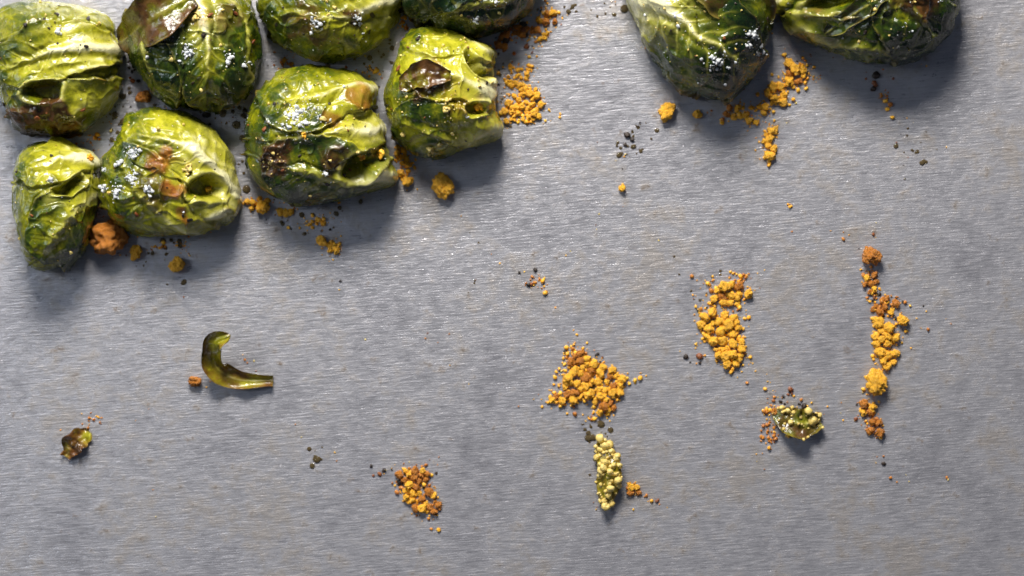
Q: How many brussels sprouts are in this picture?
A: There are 10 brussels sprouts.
